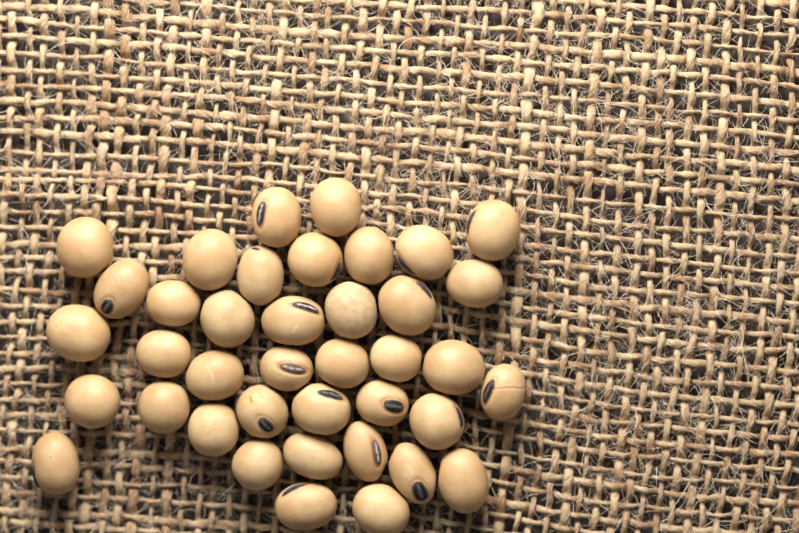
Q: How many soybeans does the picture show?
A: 39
